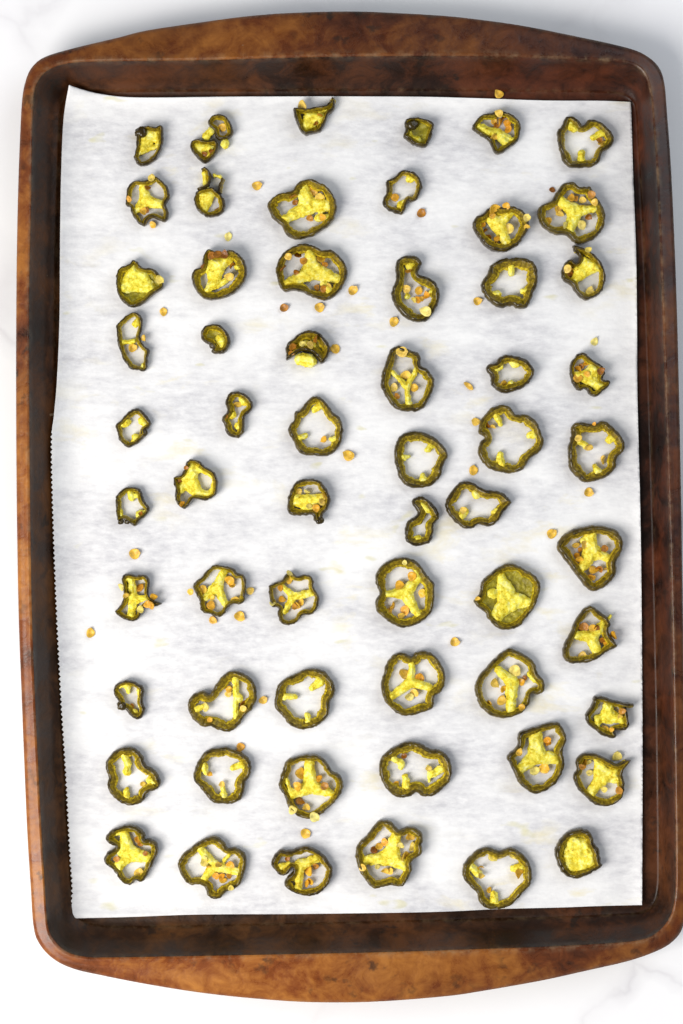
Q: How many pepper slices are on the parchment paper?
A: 60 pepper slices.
